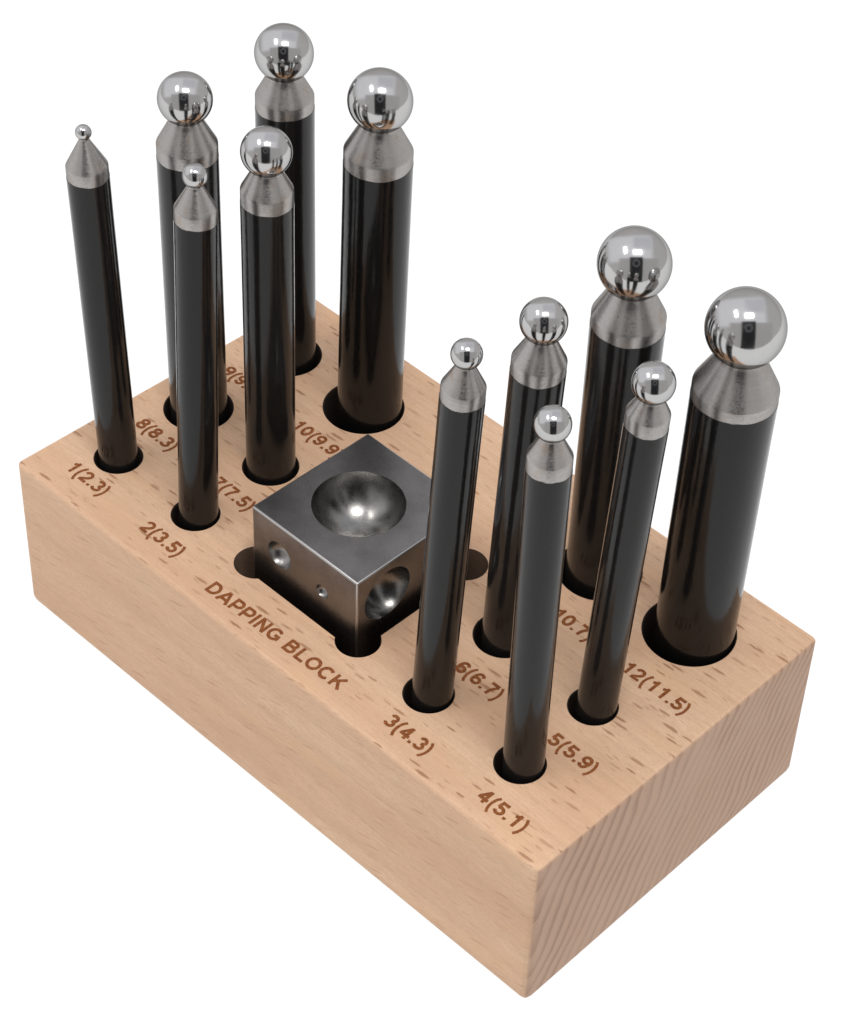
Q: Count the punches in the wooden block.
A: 12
